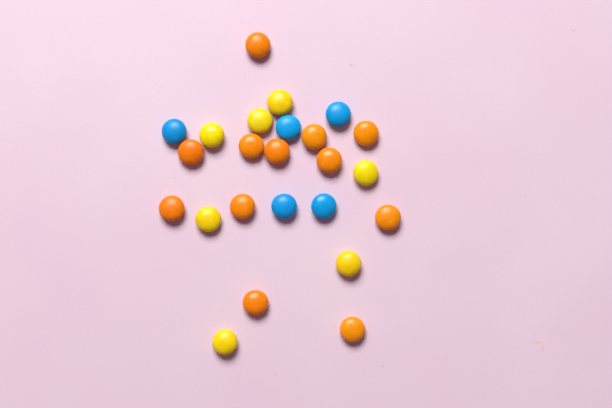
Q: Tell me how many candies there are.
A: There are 24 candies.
